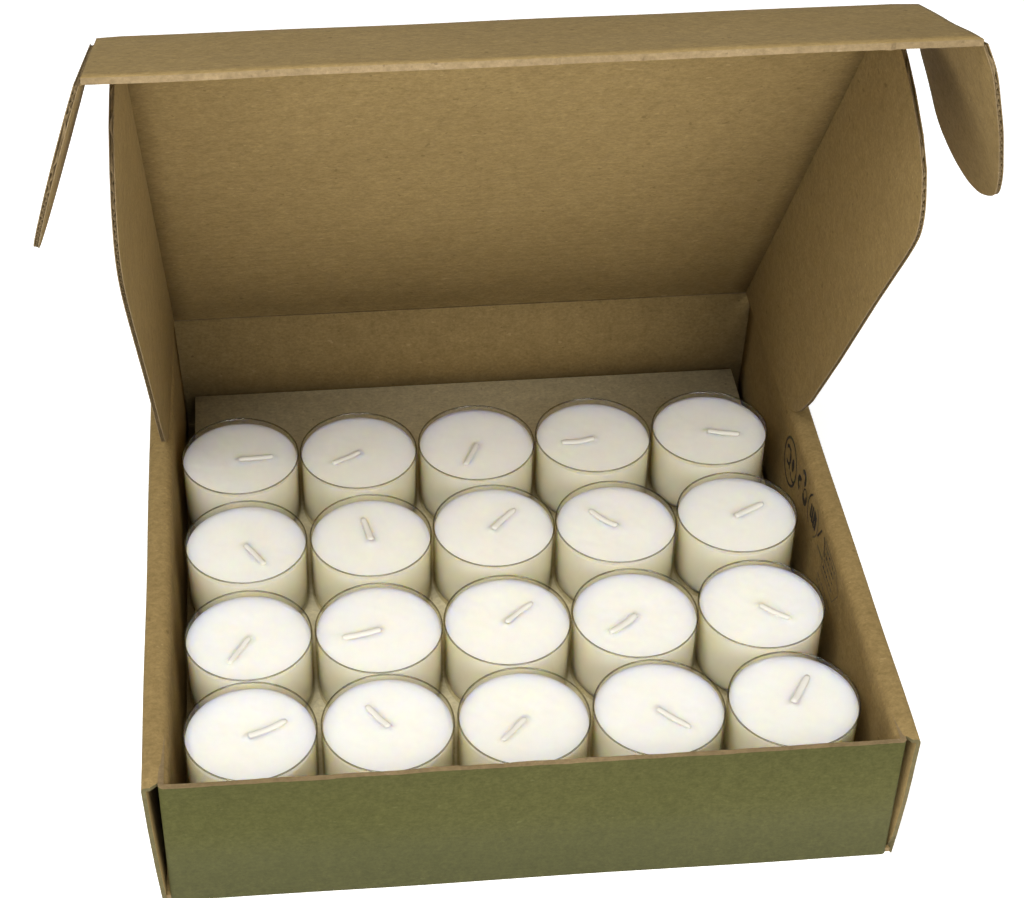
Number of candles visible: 20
